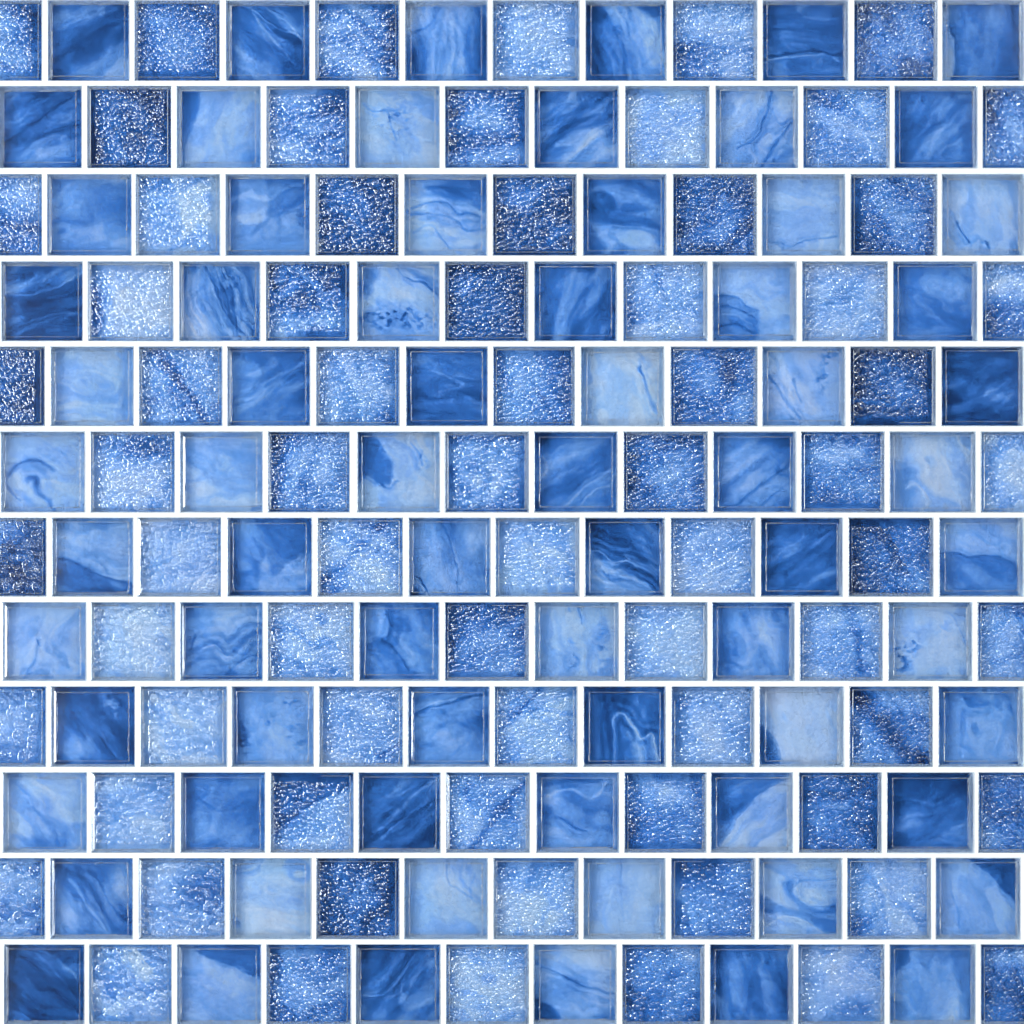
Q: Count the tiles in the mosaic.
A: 144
